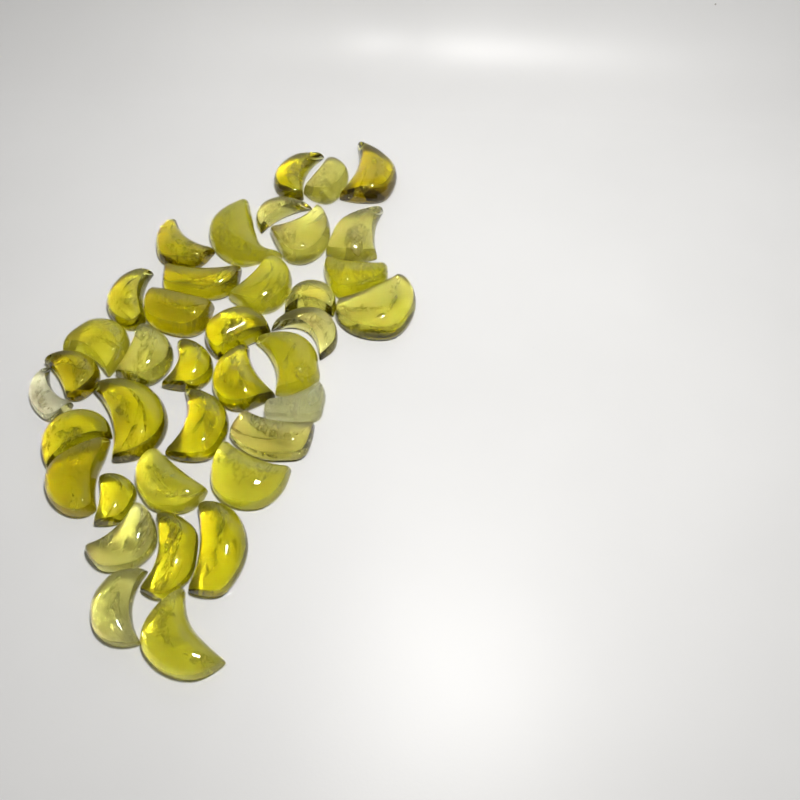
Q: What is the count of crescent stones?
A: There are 38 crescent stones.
